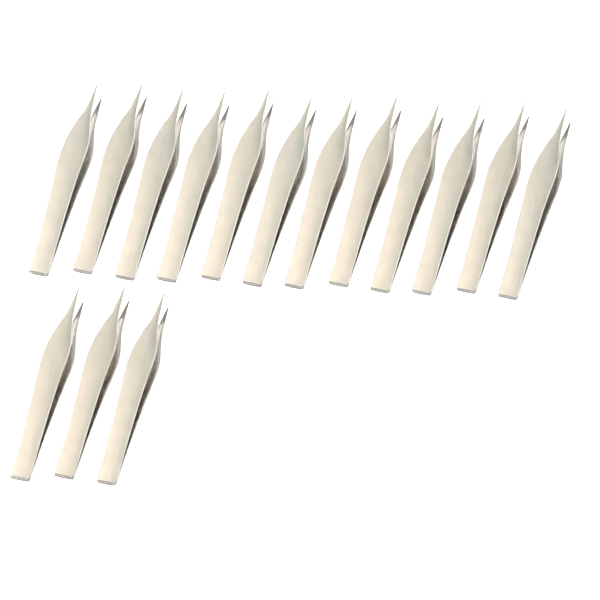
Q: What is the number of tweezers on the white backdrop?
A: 15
